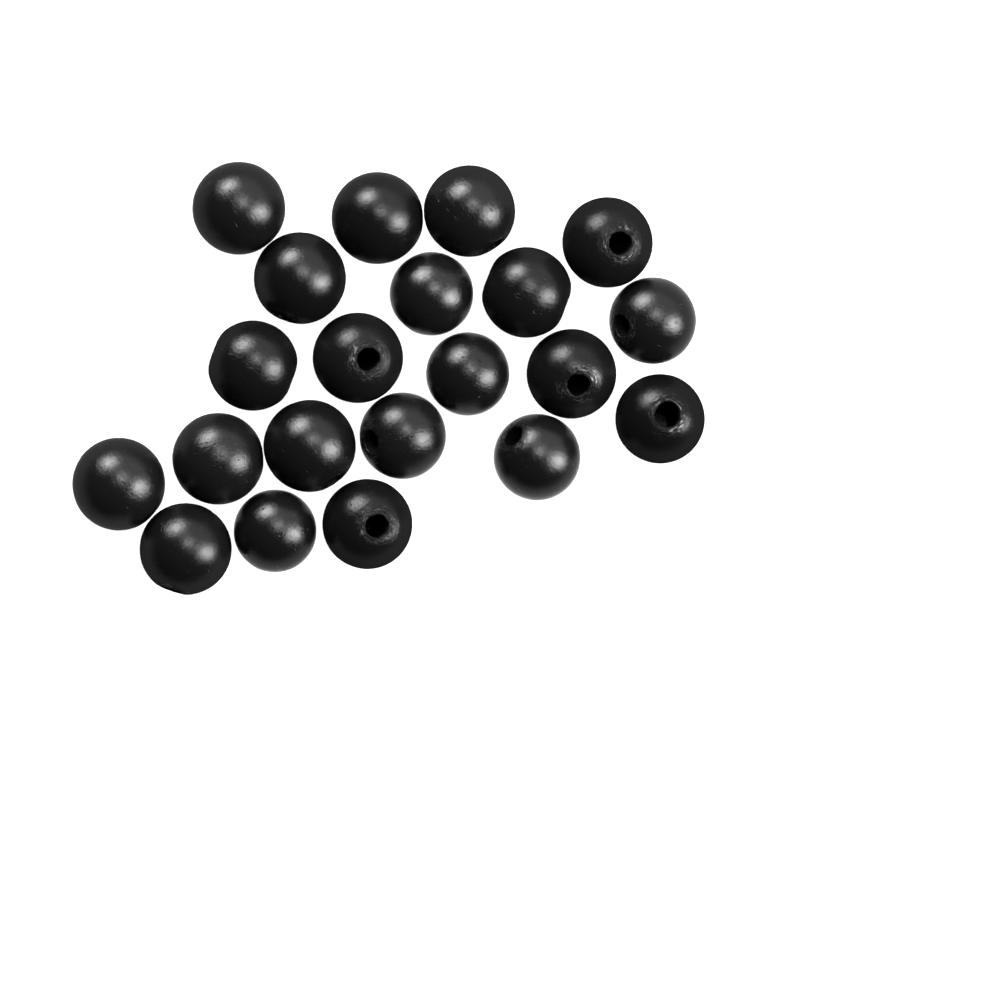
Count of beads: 21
